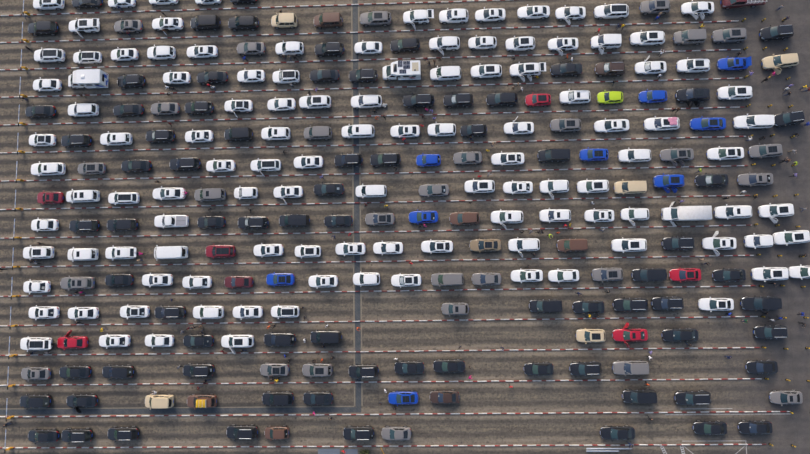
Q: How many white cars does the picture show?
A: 113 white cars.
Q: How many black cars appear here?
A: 76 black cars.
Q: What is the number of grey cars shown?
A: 28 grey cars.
